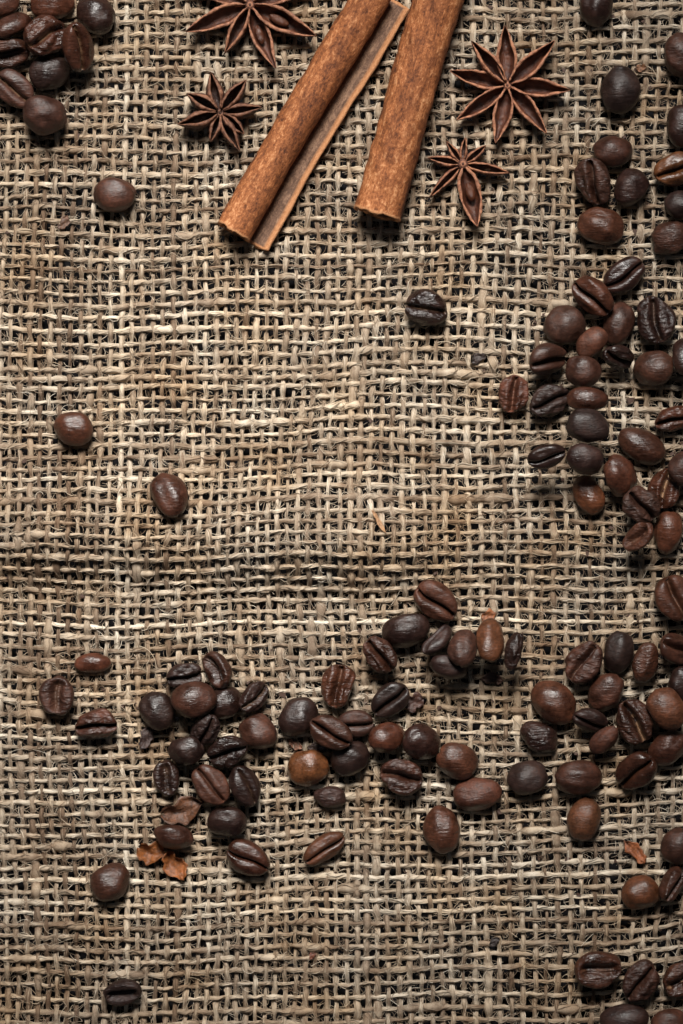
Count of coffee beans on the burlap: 121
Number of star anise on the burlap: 4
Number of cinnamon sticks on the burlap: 2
